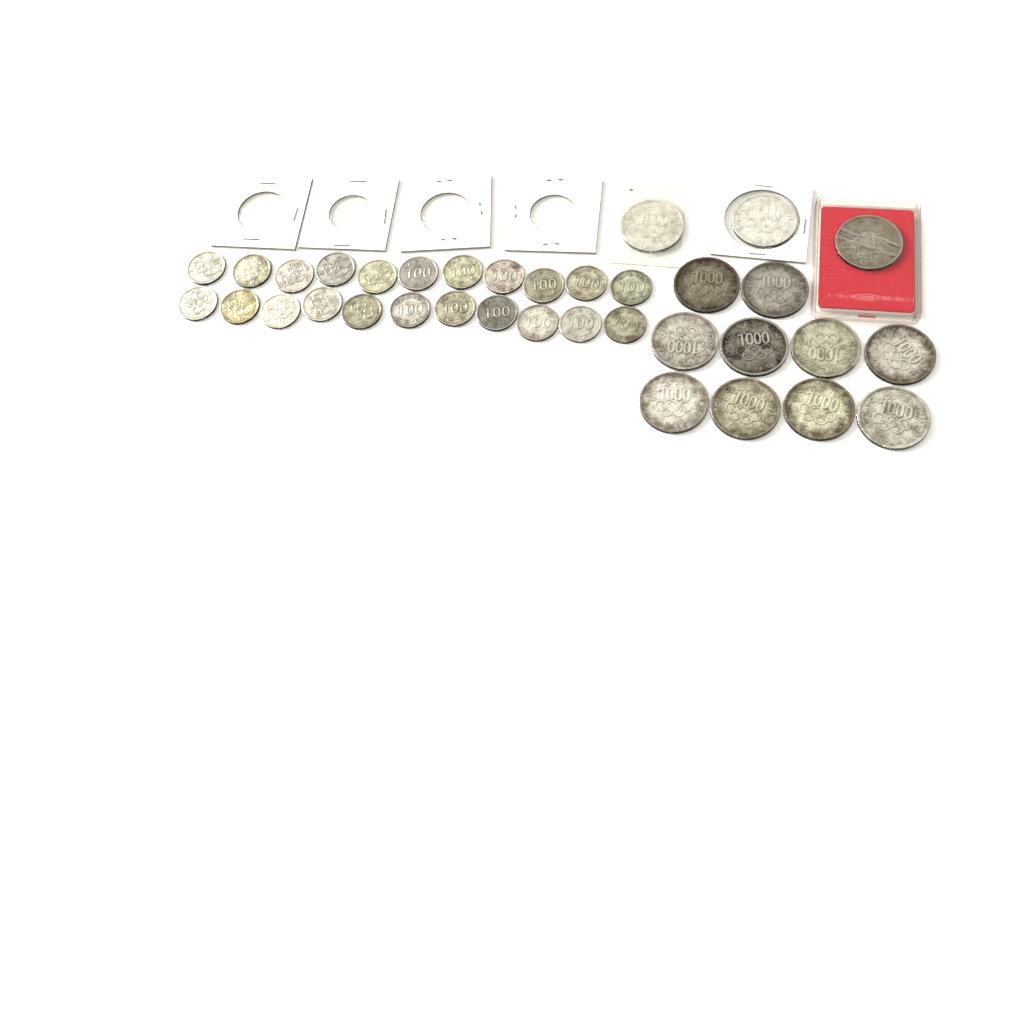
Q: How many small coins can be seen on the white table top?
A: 22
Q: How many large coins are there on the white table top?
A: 13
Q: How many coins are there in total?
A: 35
